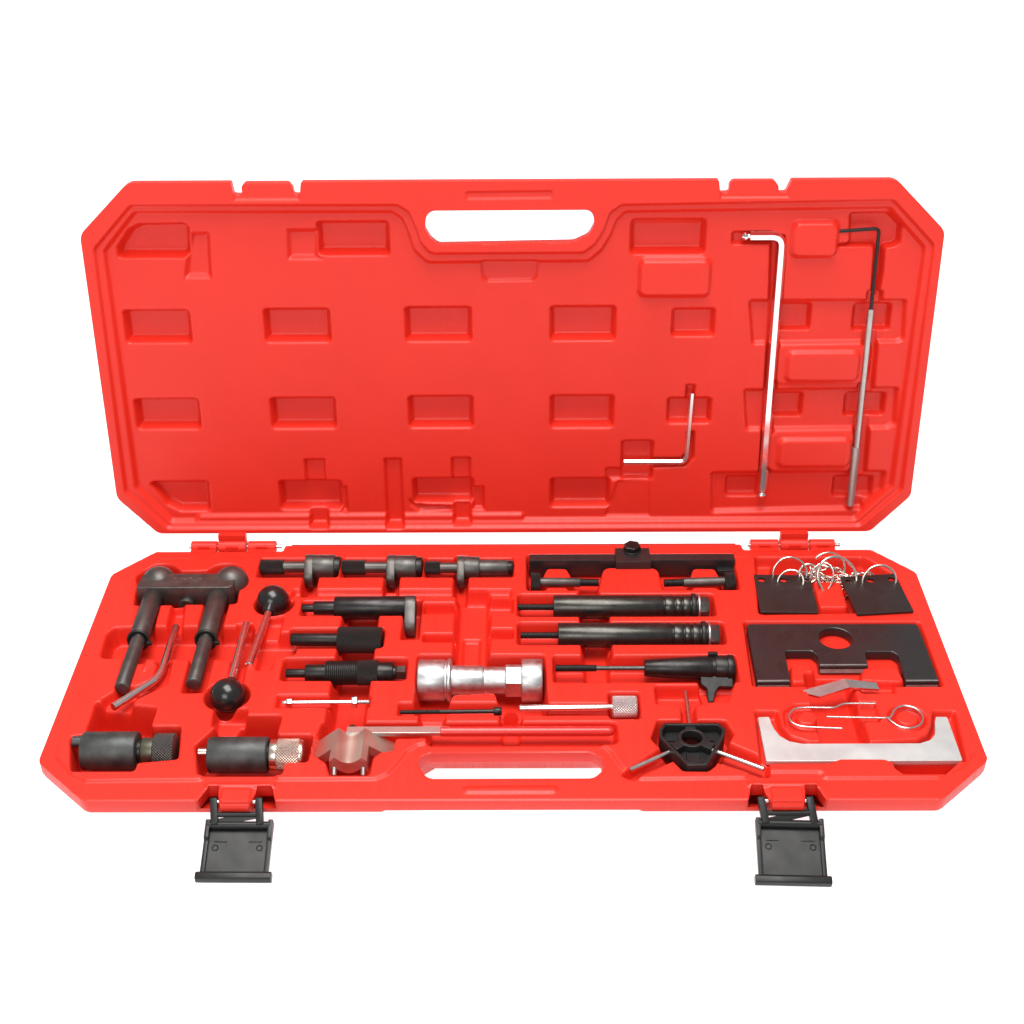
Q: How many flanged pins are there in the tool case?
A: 3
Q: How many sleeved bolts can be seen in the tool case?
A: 2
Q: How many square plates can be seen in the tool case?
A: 2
